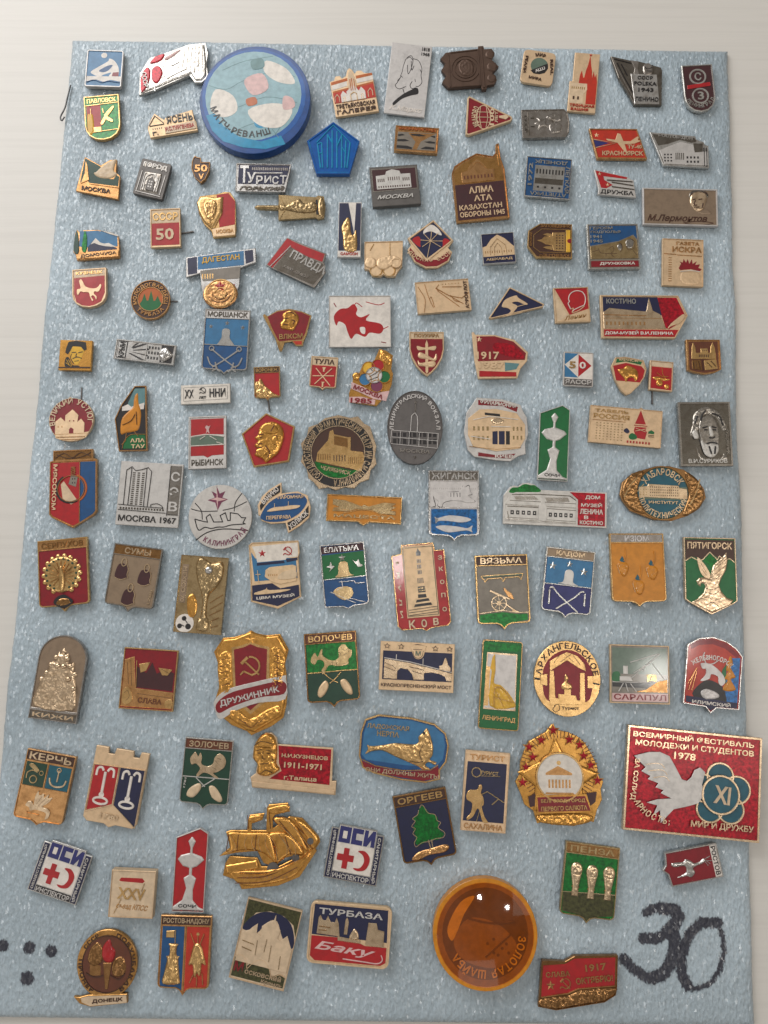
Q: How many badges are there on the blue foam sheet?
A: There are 120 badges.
